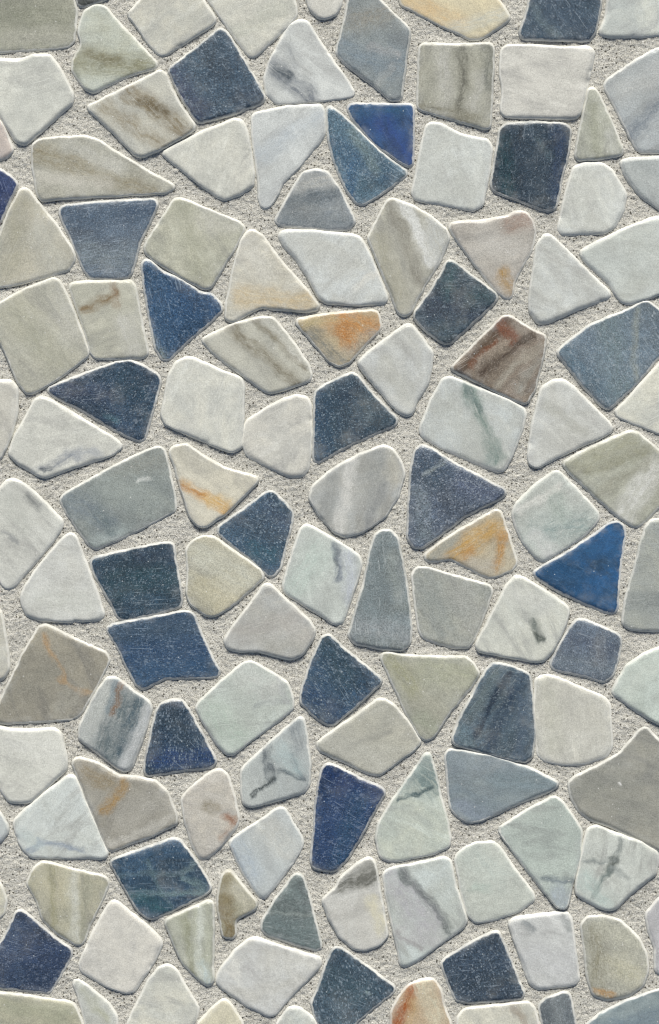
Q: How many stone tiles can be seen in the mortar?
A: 128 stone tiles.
